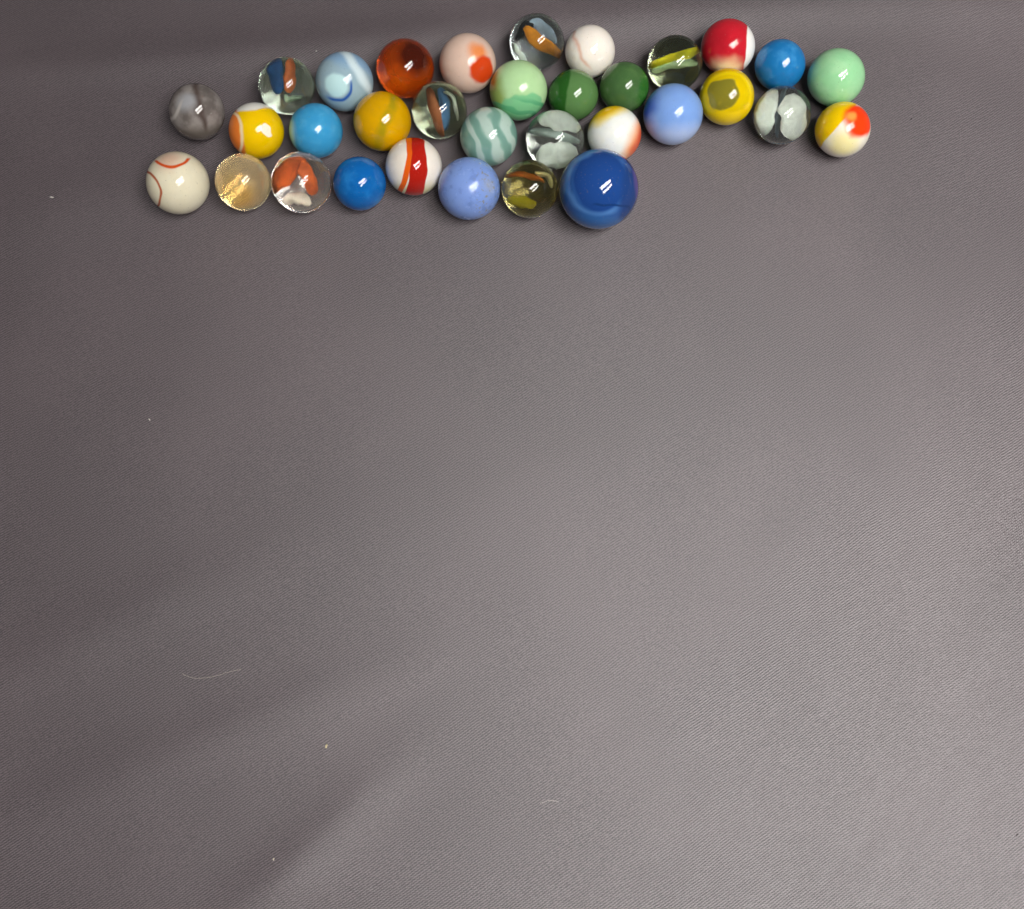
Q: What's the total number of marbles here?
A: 33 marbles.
